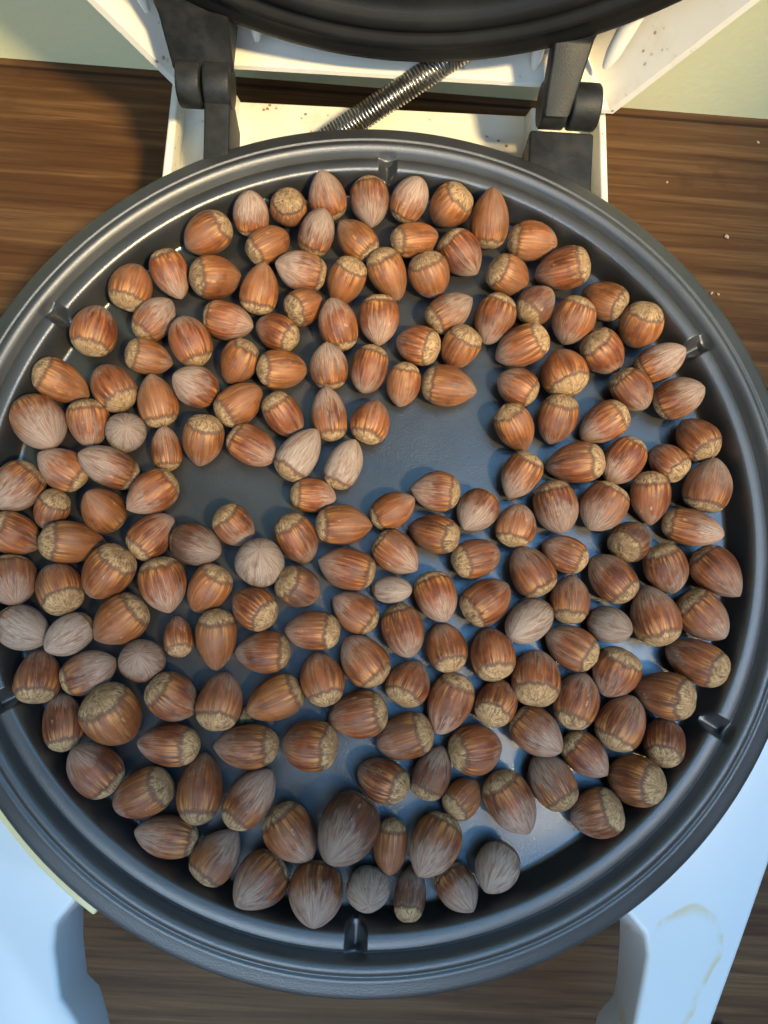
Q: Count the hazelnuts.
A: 190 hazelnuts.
